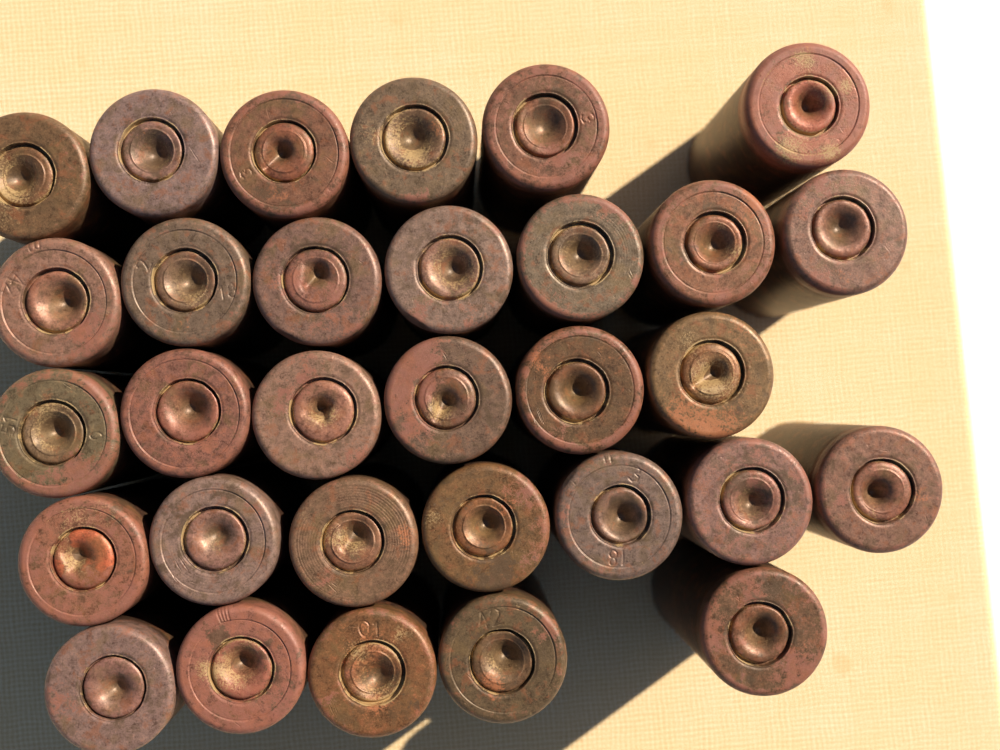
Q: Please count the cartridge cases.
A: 31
